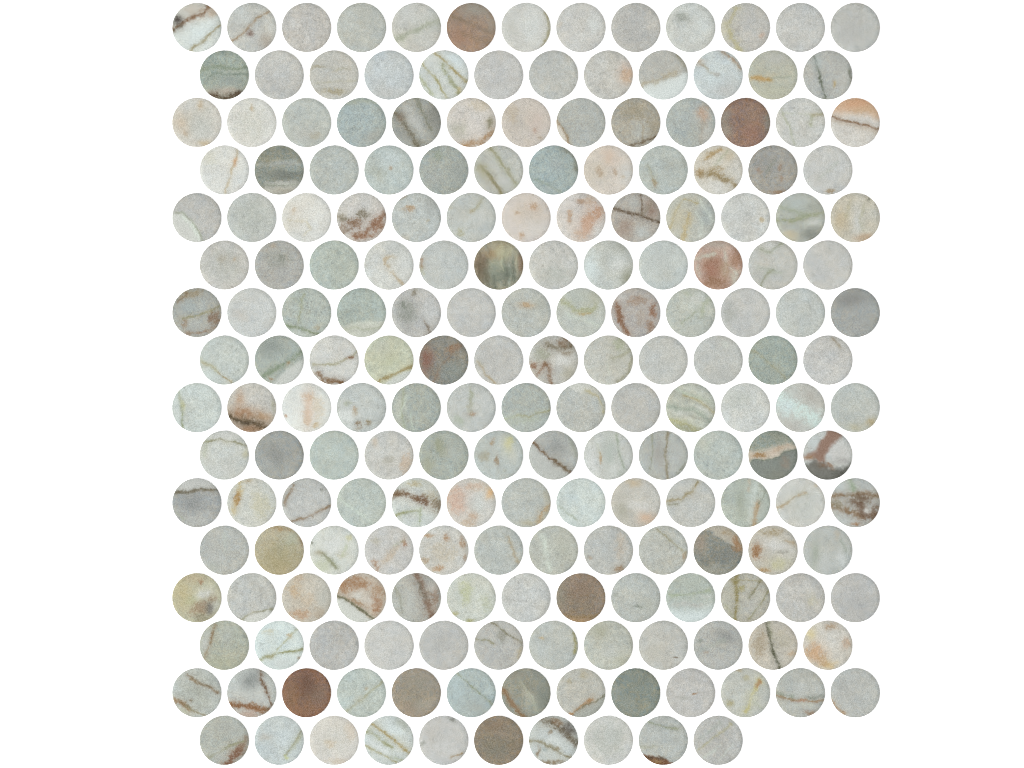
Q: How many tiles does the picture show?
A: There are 198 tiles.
